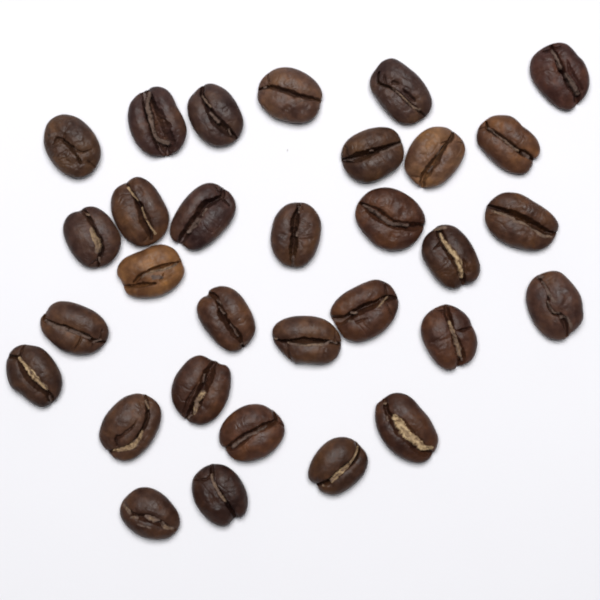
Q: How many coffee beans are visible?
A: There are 31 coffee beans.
